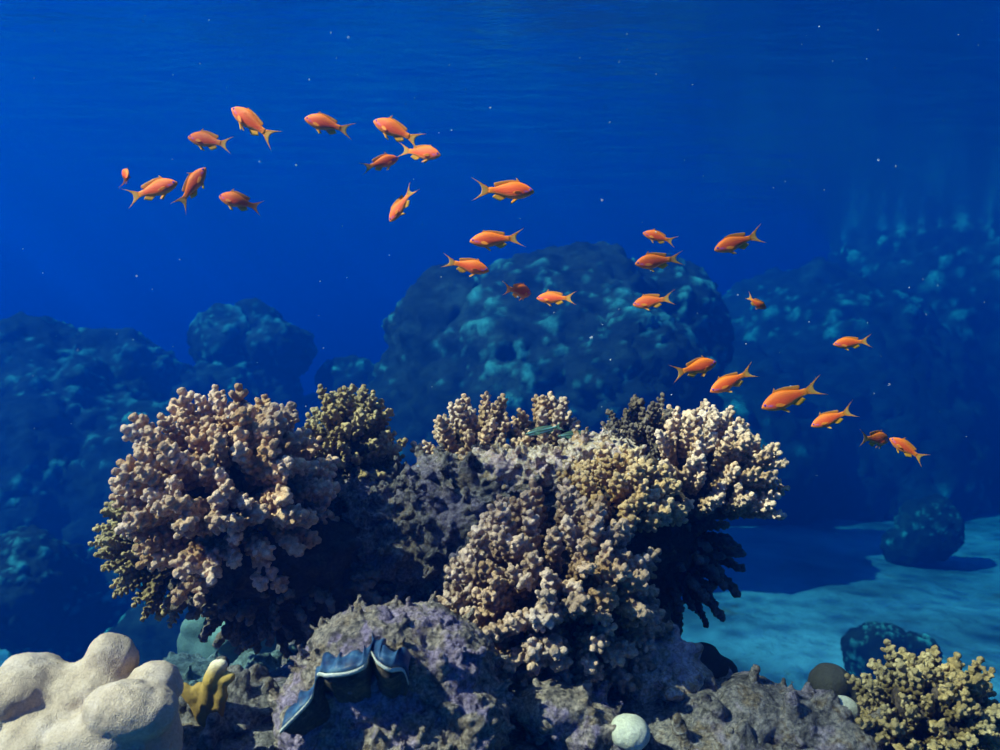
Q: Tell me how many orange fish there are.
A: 28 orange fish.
